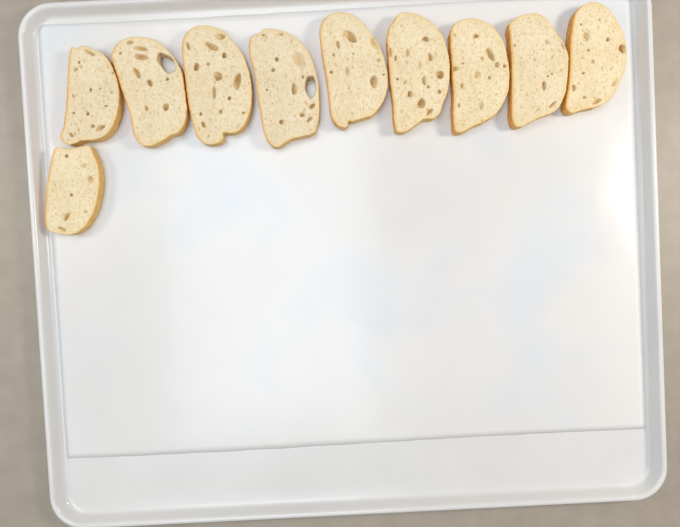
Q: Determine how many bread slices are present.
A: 10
